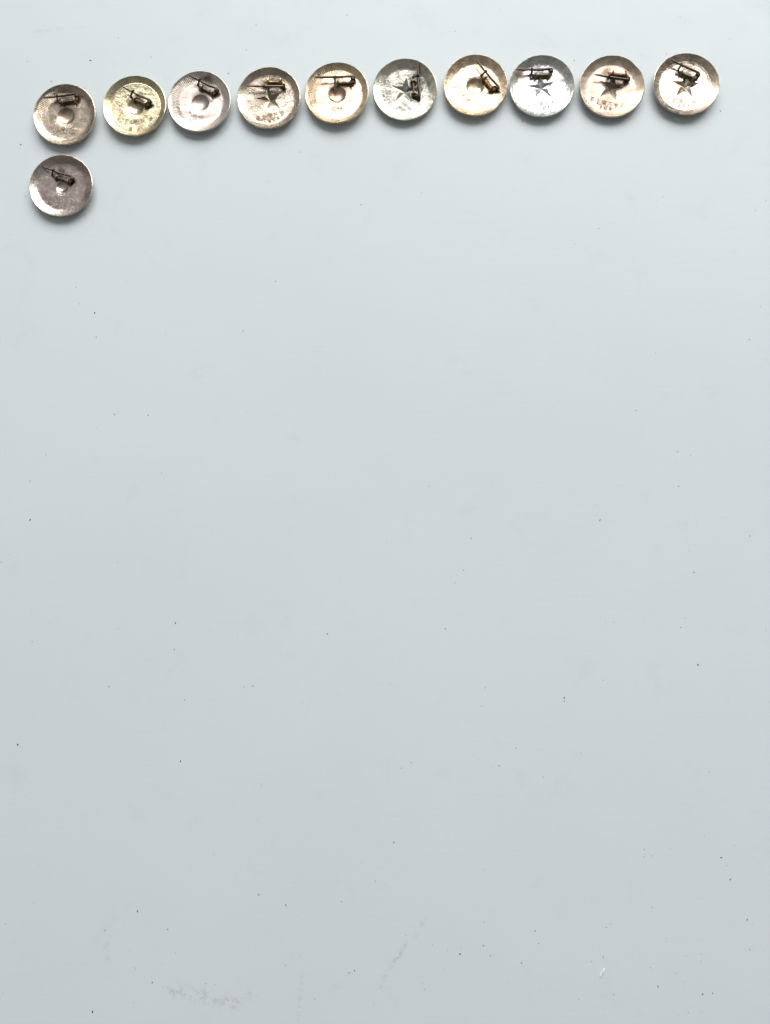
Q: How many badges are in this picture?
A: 11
